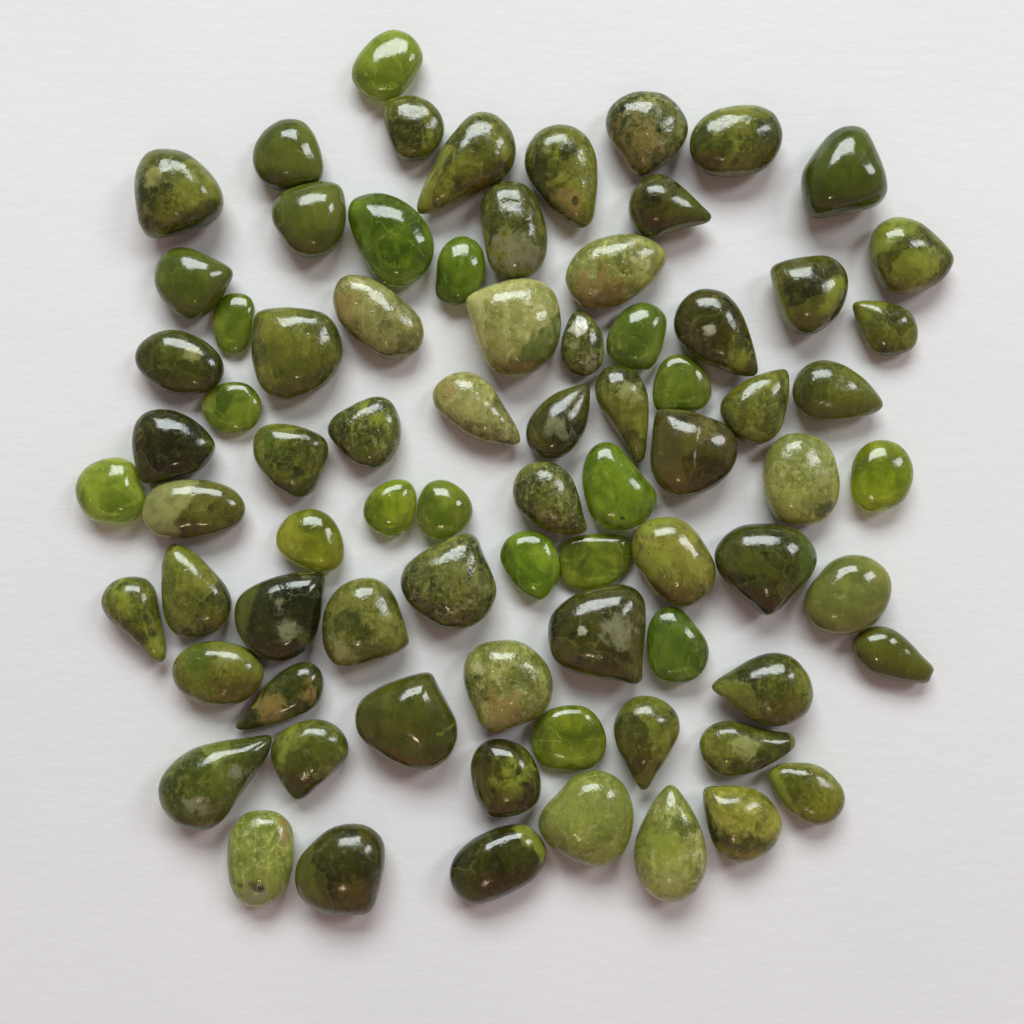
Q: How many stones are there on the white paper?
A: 78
